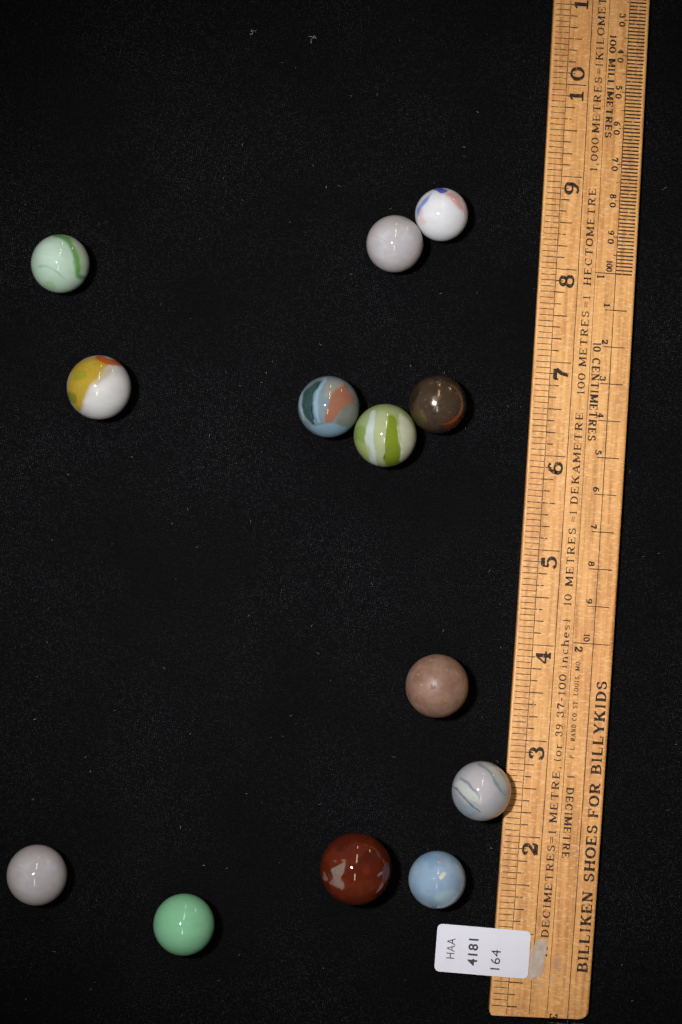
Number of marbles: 13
